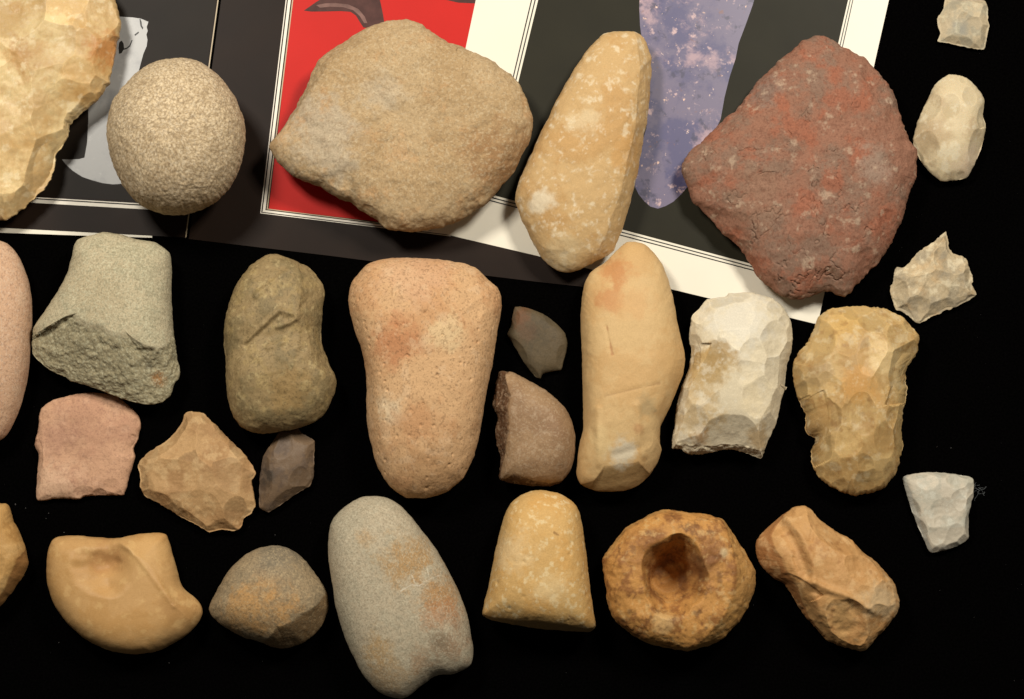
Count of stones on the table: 28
